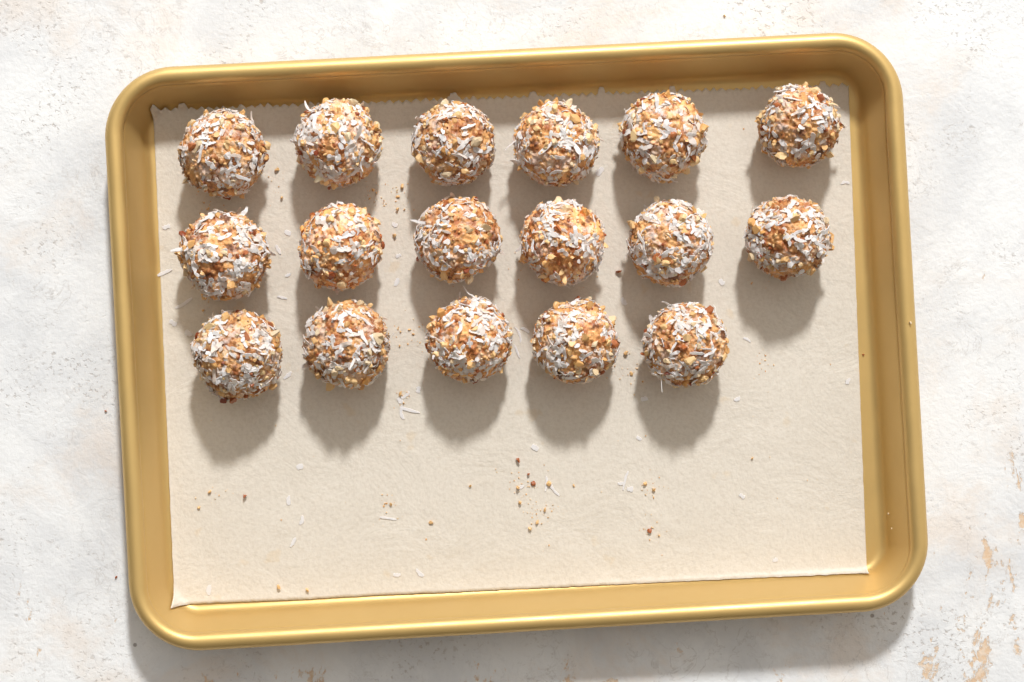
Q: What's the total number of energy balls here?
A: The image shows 17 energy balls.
